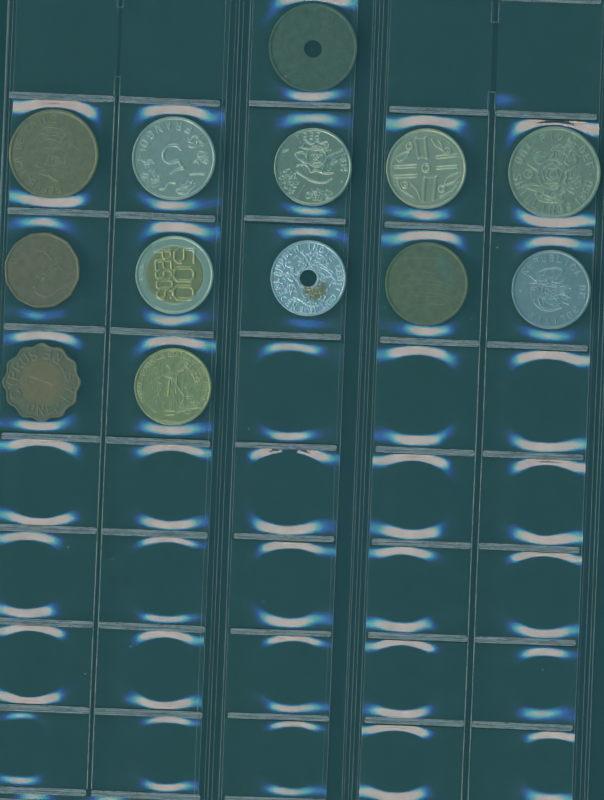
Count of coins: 13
